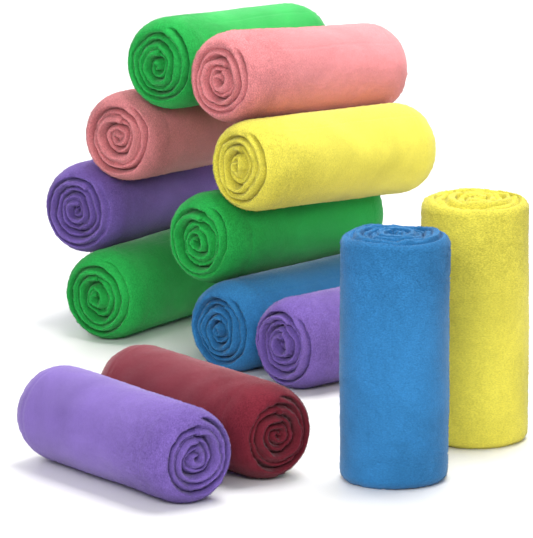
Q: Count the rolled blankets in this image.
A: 13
